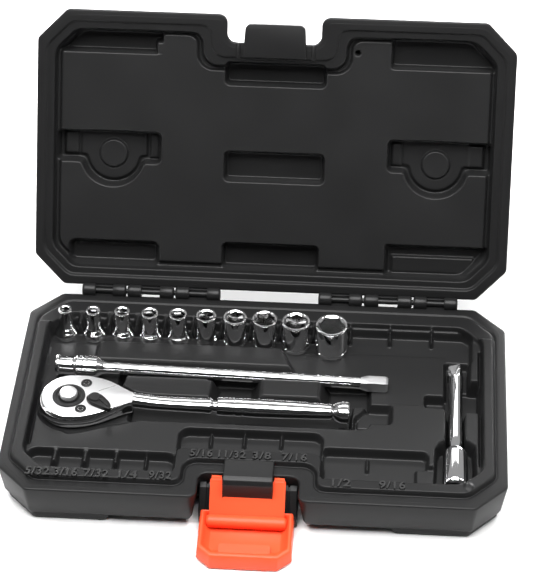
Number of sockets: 10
